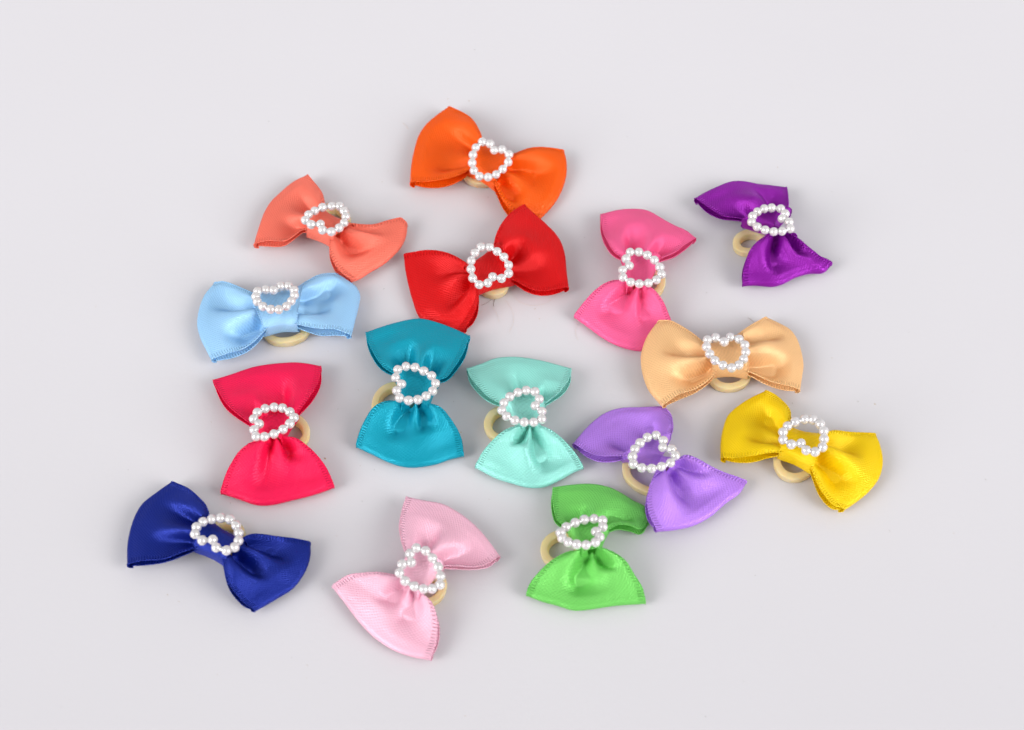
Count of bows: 15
